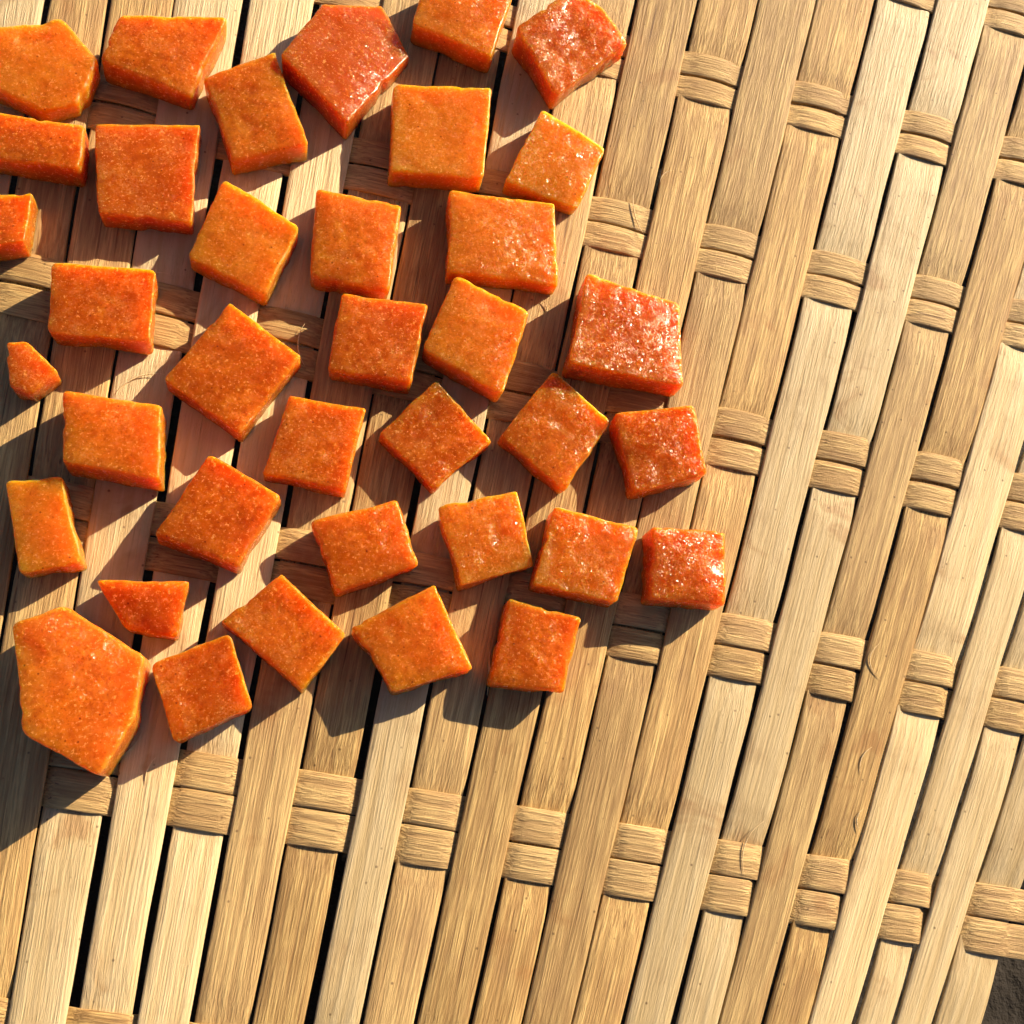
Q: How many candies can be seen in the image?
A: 37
